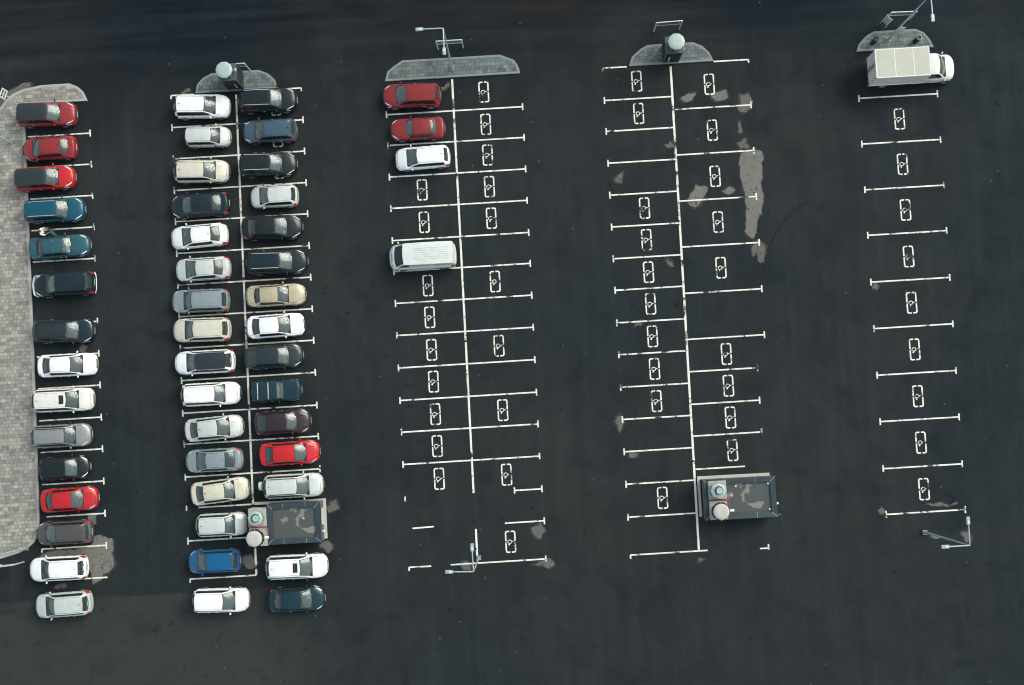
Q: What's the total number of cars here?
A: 49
